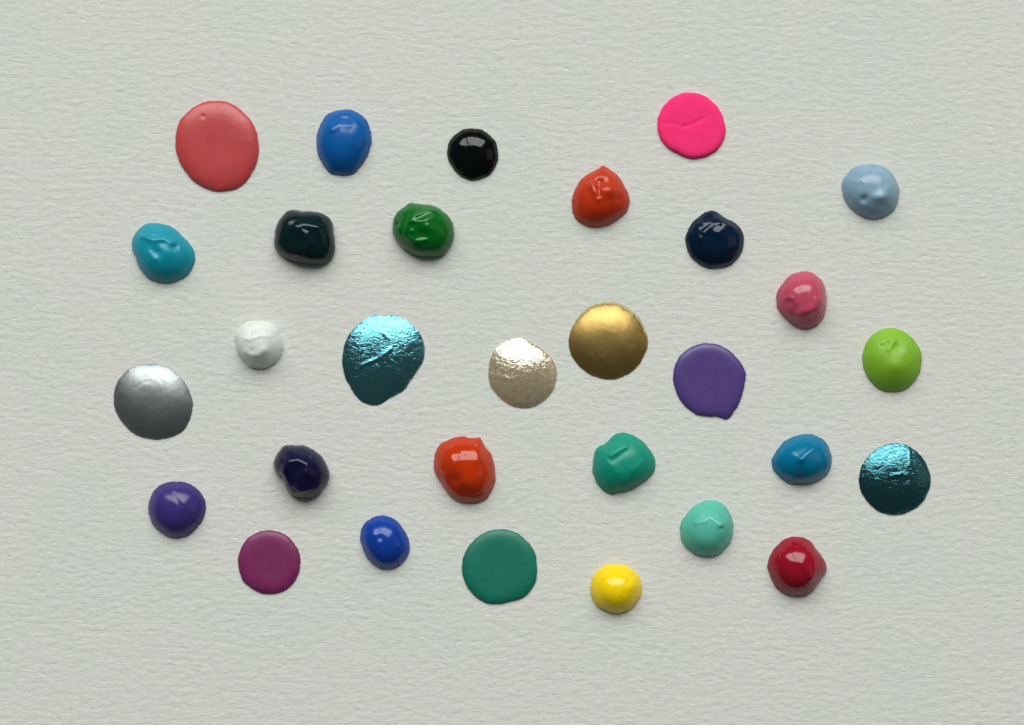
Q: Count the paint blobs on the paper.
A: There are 30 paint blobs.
